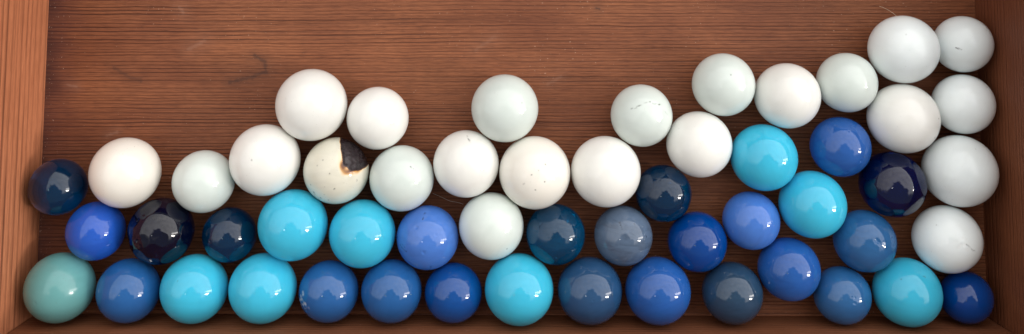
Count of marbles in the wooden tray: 55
